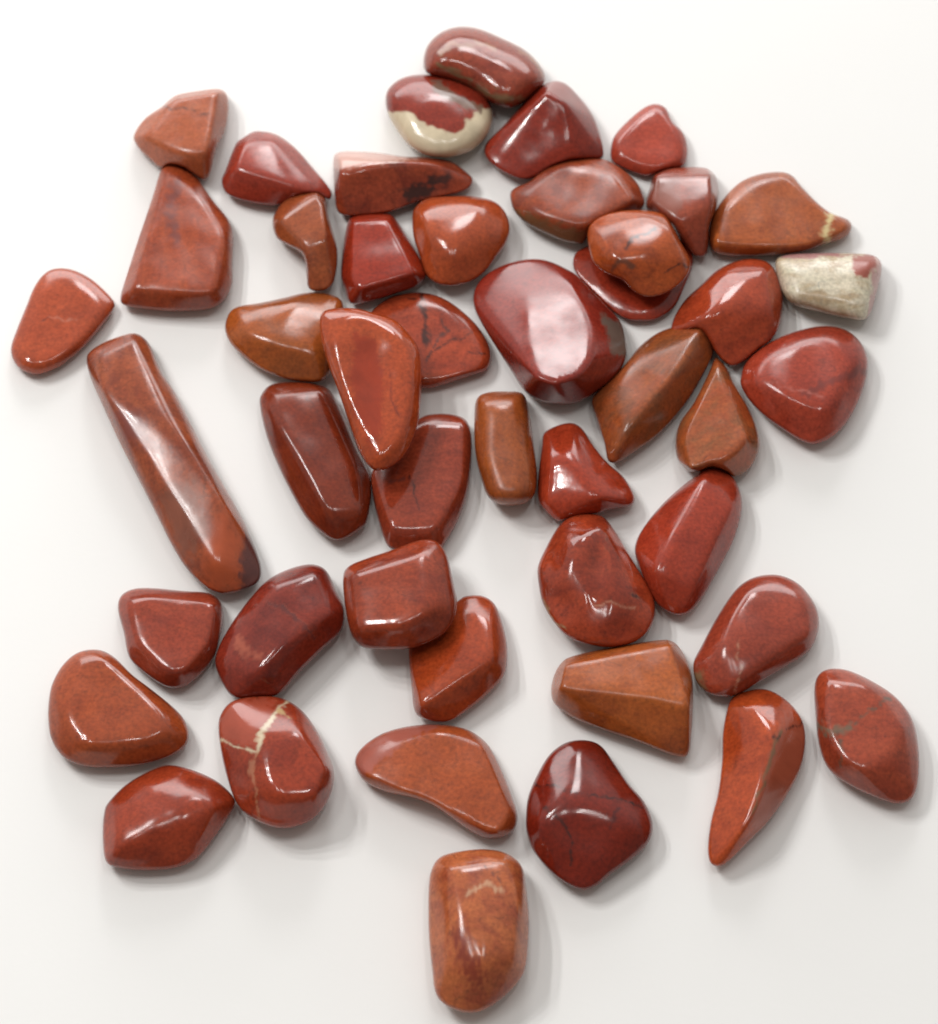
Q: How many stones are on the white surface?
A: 47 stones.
